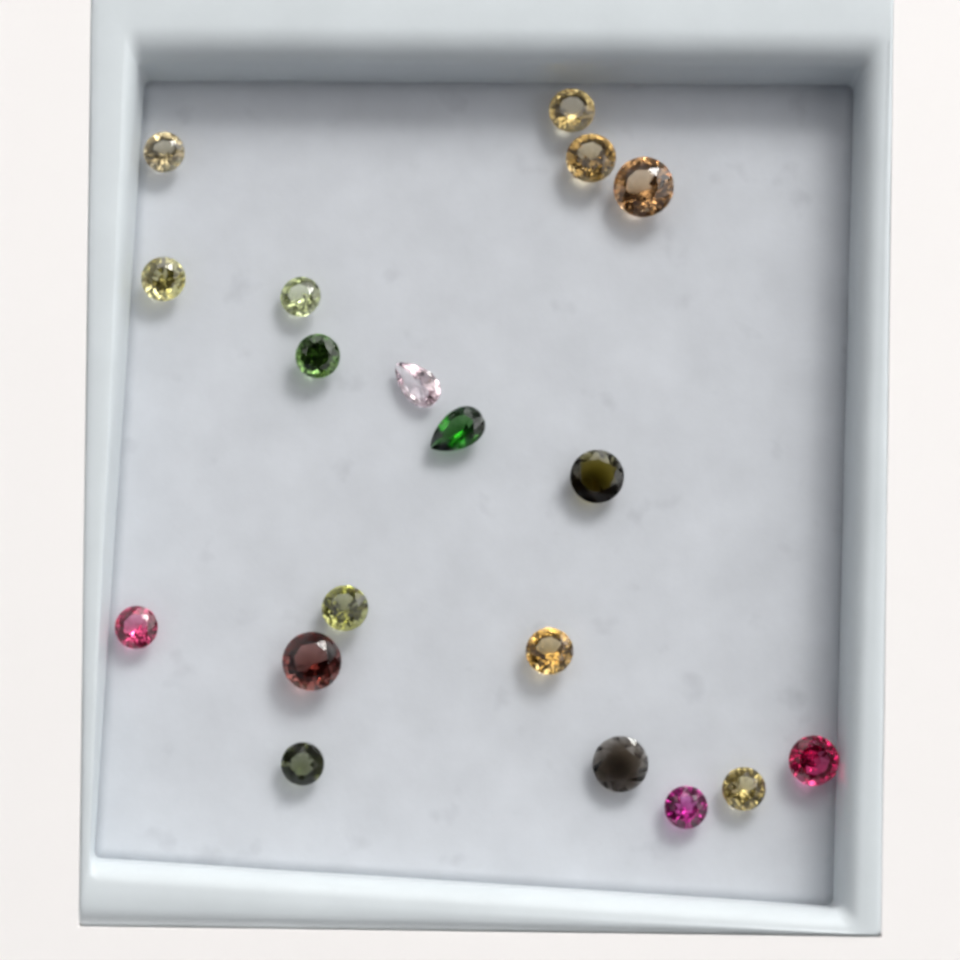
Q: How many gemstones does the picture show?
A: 19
